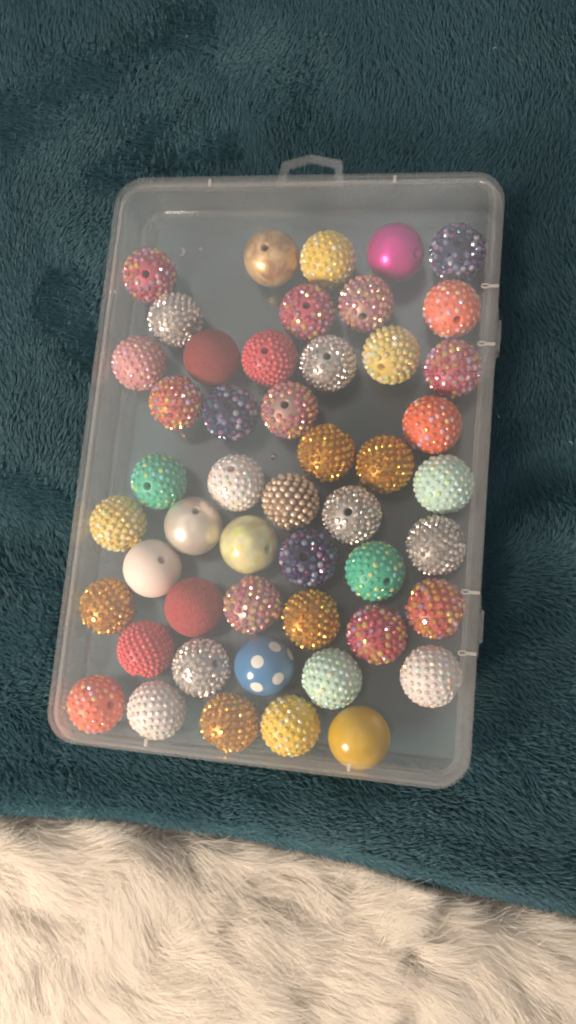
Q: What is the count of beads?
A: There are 49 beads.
